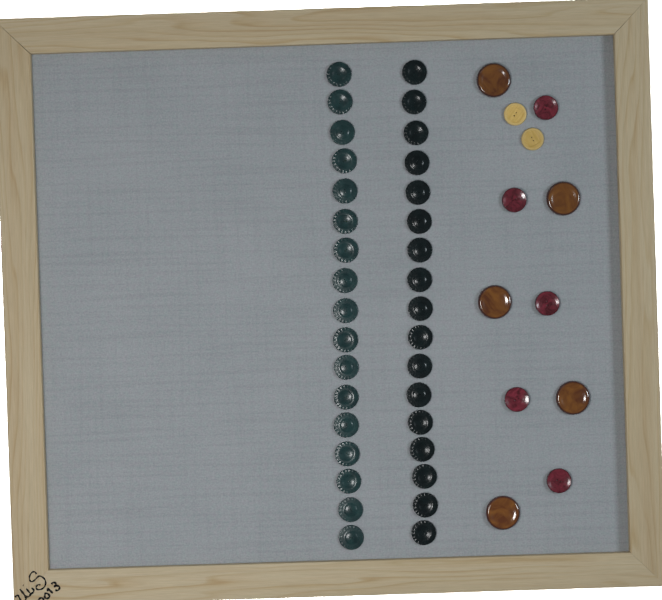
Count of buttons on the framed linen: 46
